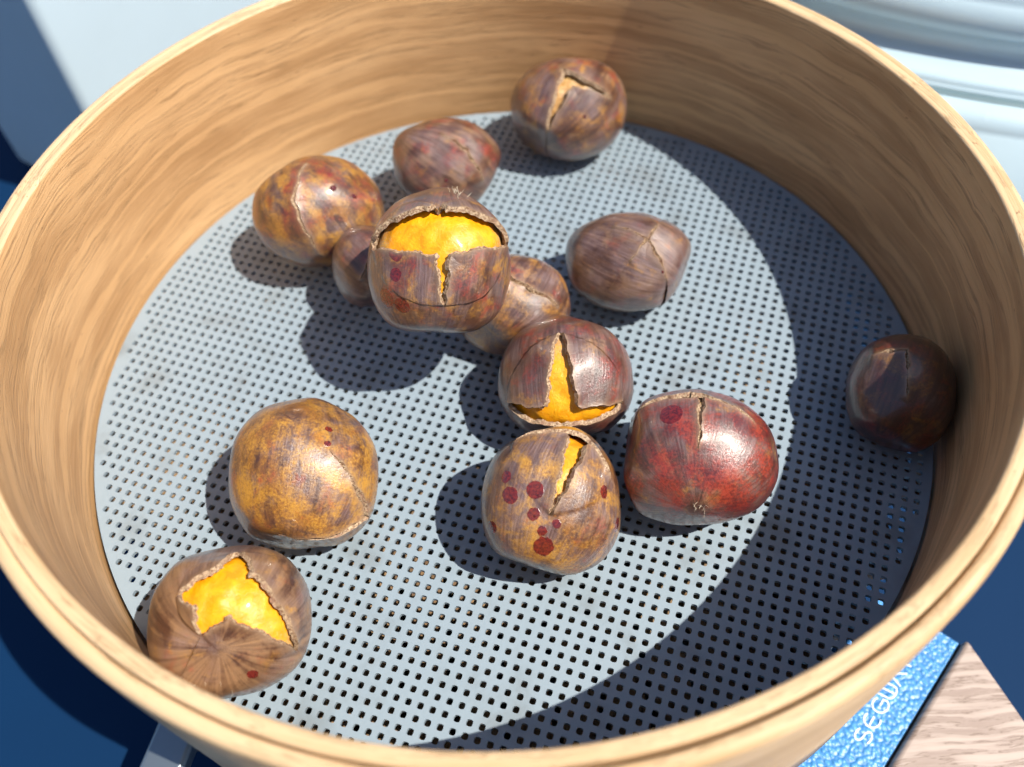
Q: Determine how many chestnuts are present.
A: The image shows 13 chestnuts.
